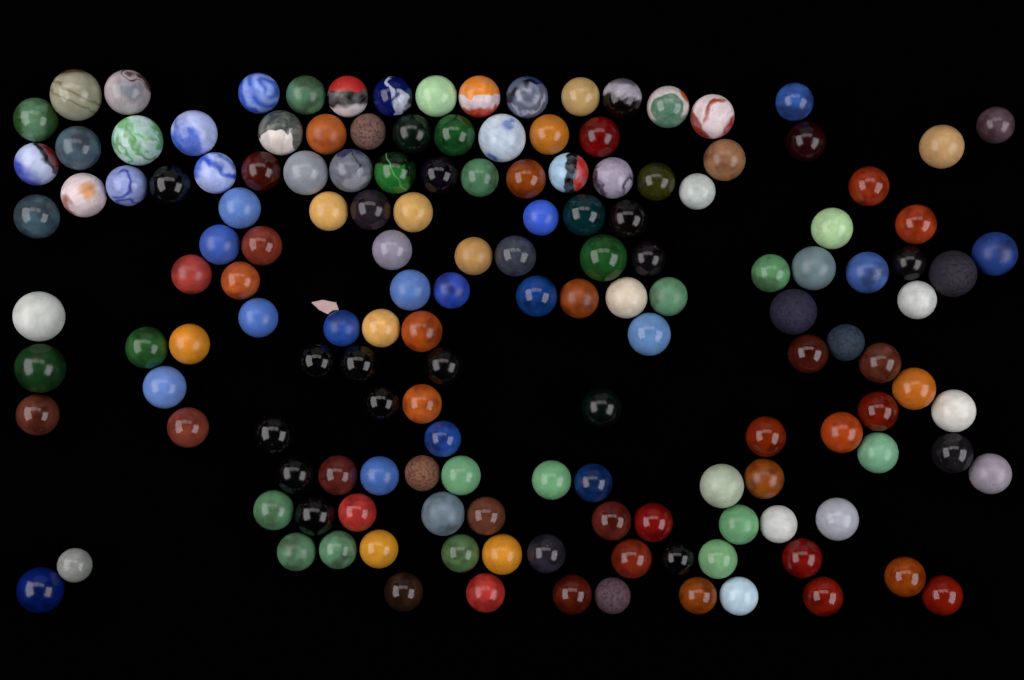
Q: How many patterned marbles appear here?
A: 23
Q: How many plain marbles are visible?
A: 128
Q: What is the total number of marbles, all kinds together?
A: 151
